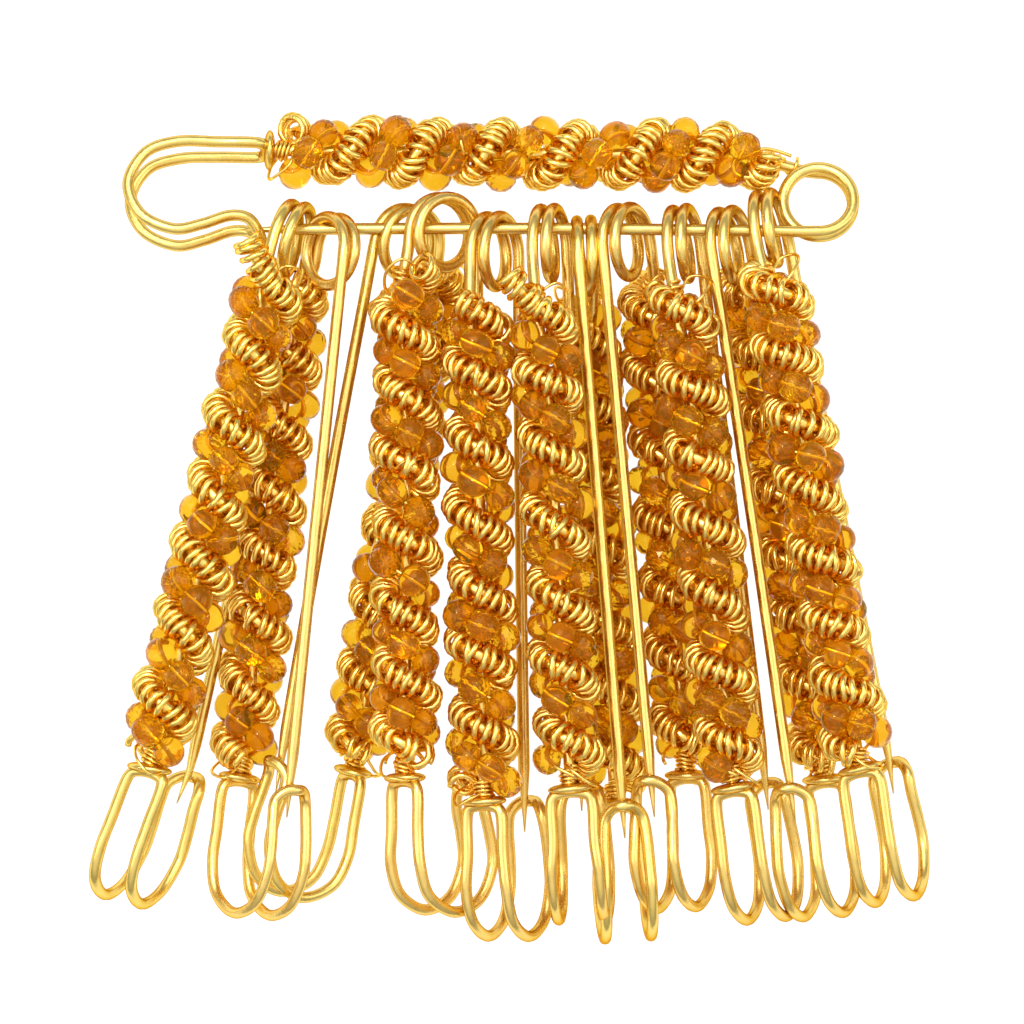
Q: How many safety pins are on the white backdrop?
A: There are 12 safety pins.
